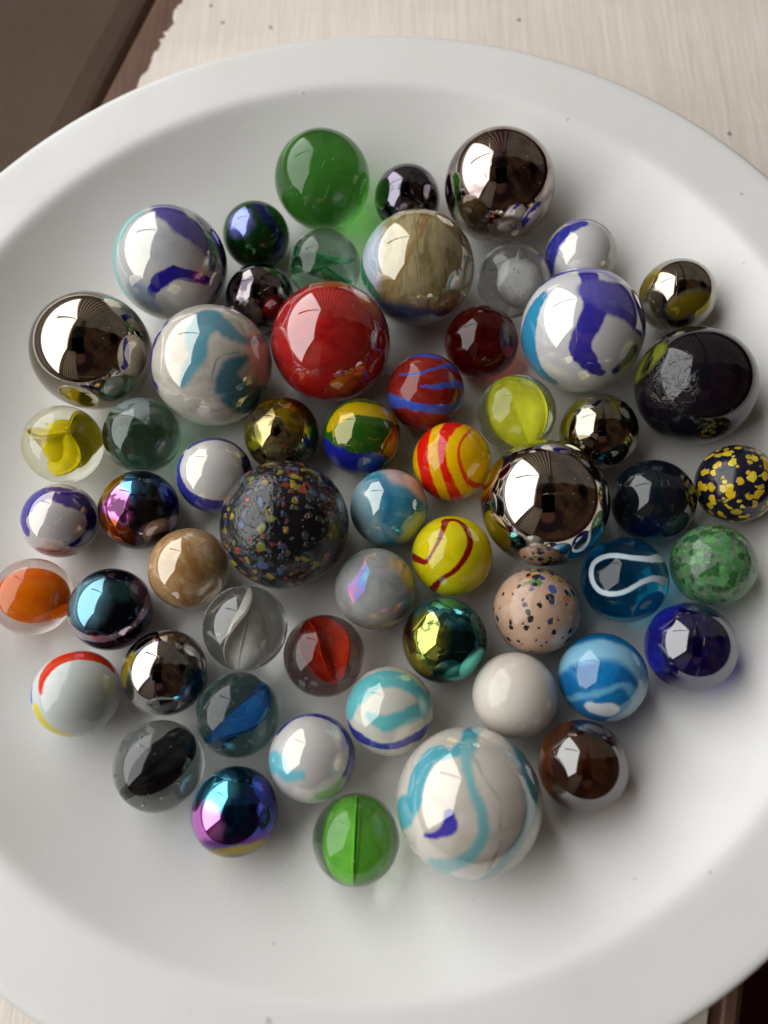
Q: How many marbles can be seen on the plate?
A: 57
